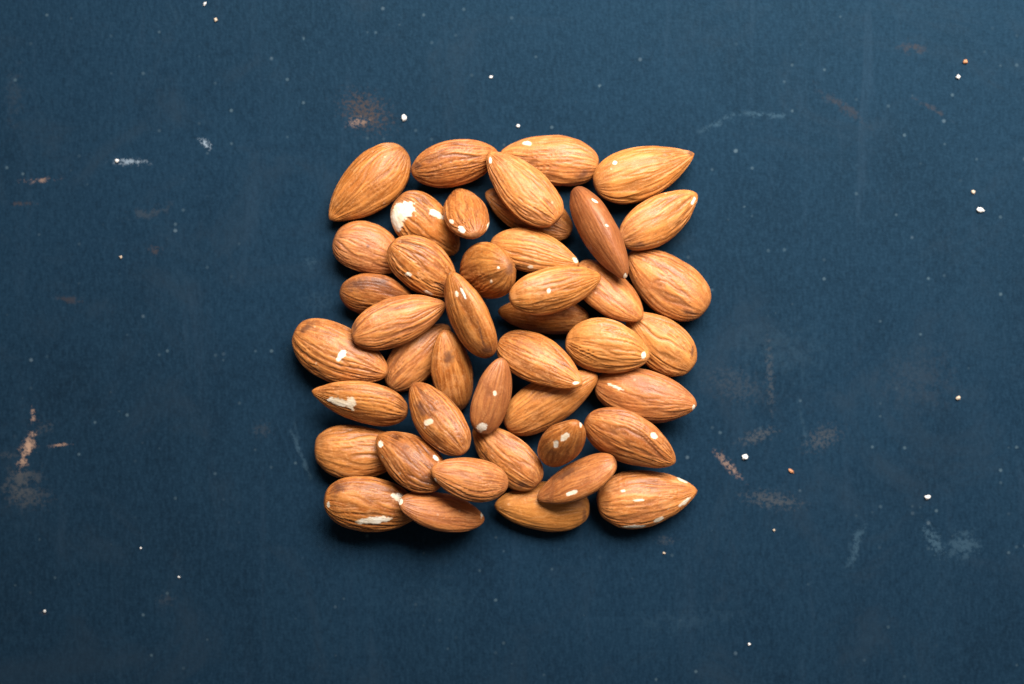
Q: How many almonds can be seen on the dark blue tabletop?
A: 43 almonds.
